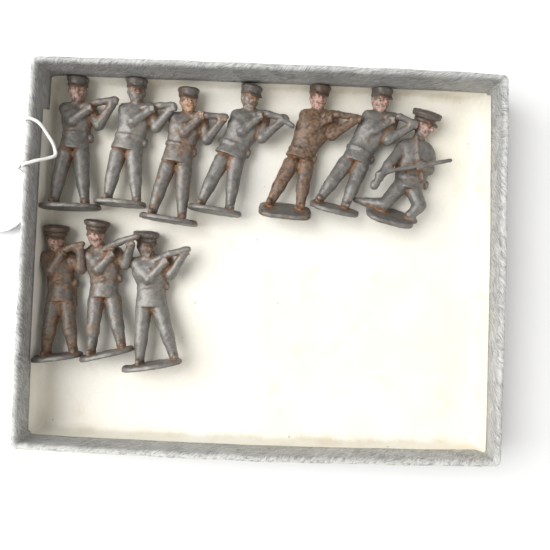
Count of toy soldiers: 10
